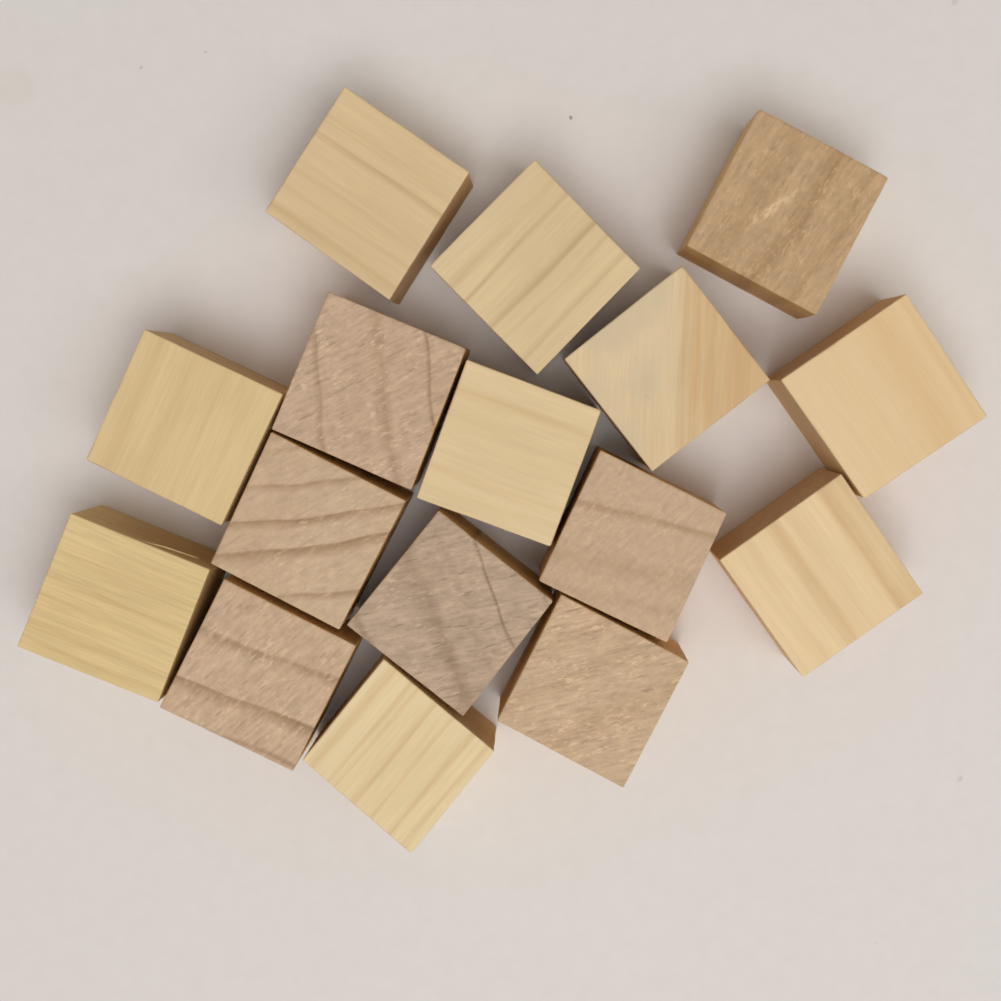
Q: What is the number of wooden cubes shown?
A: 16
